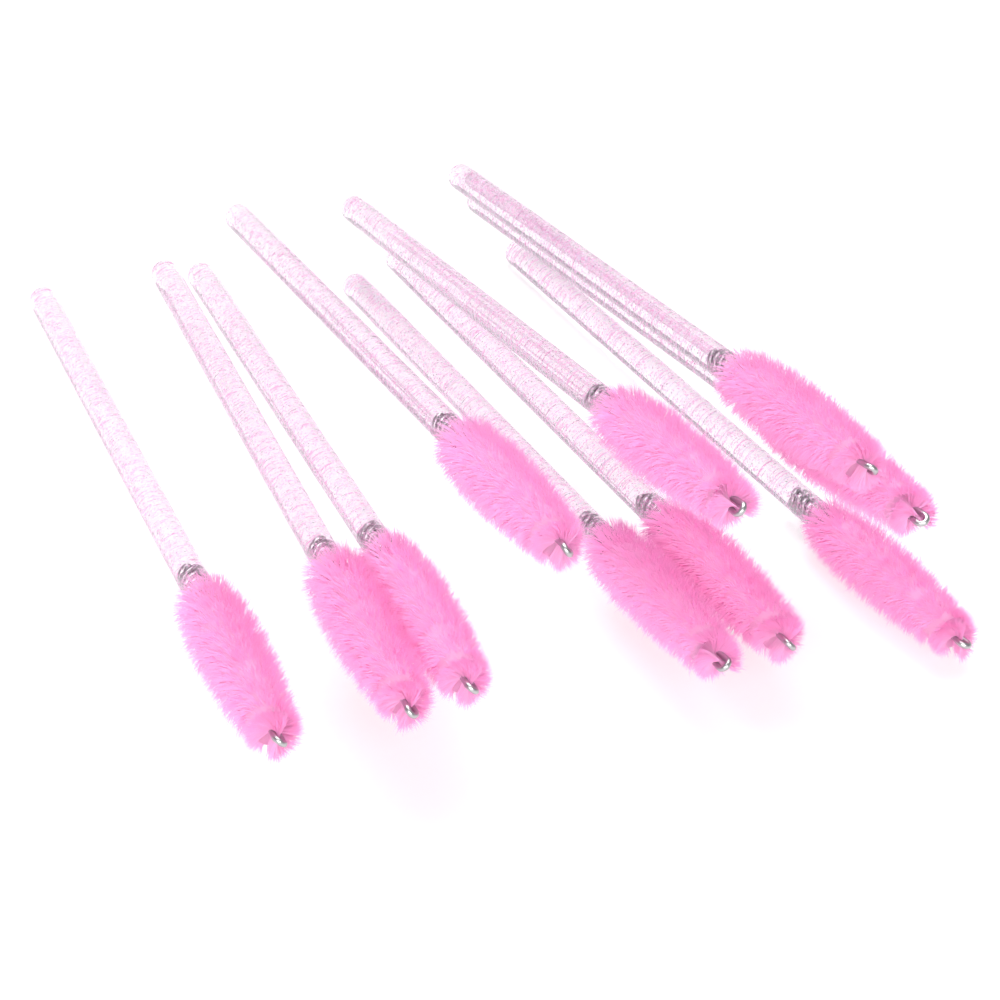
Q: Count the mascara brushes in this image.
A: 10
